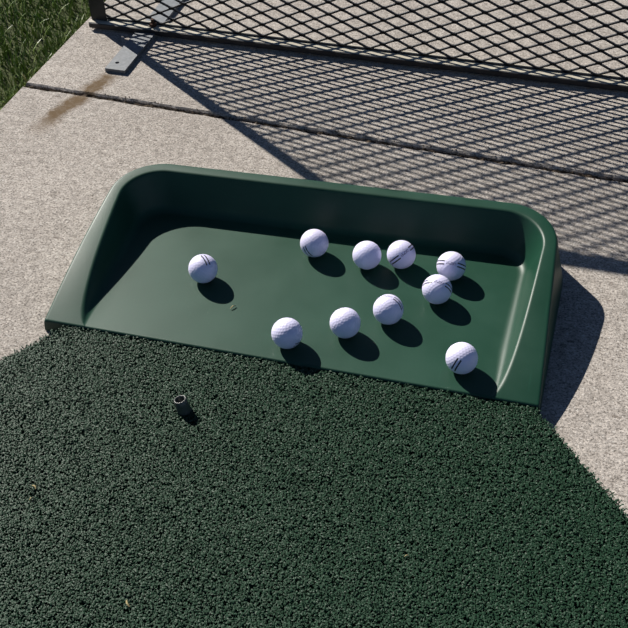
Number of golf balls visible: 10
